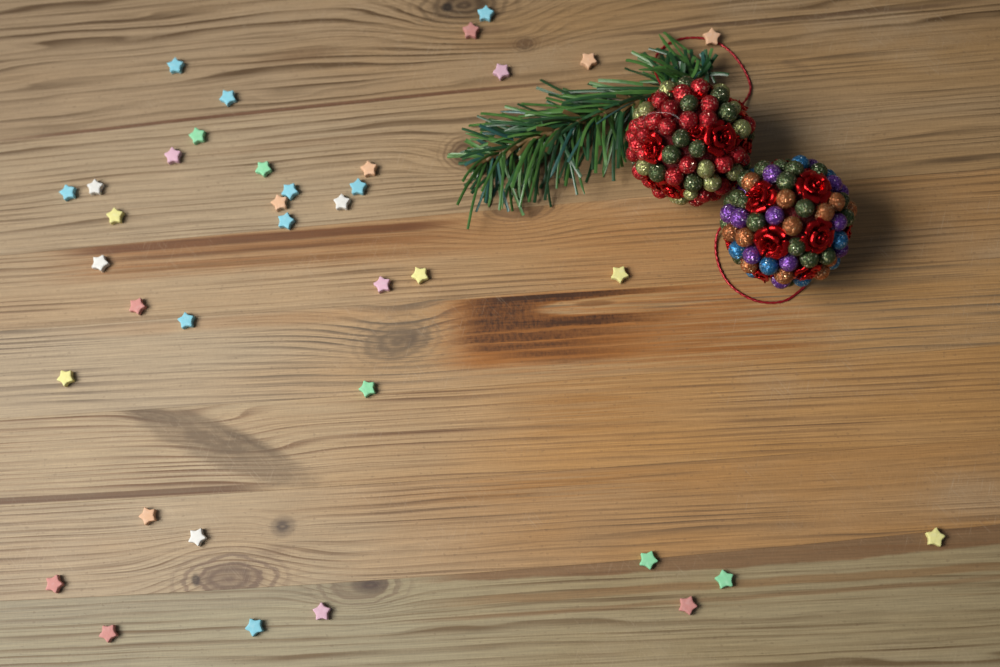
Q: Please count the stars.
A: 37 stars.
